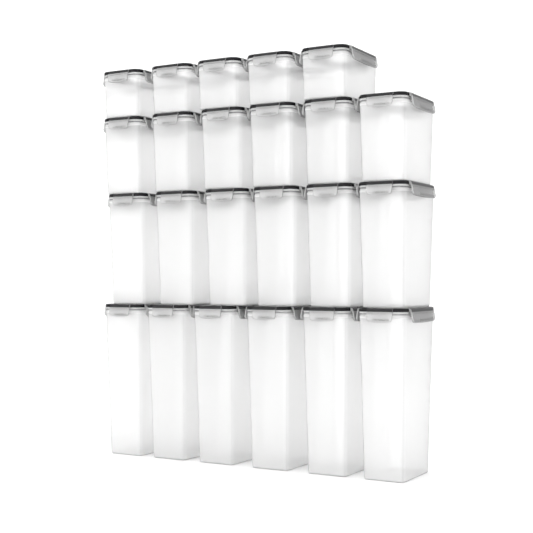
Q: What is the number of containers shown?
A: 23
